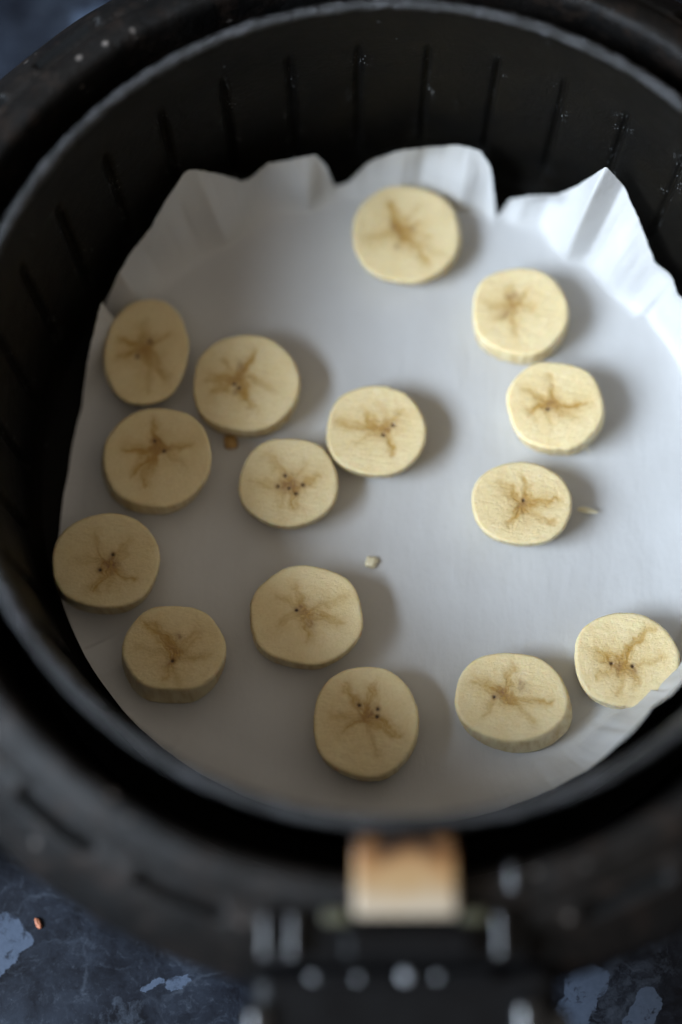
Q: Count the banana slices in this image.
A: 15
